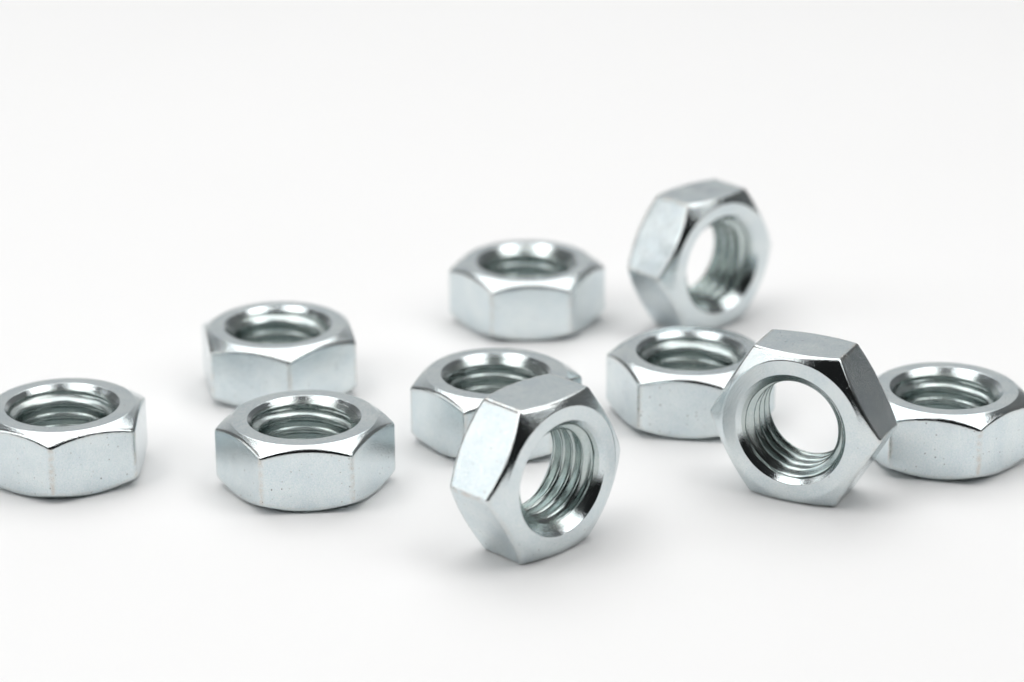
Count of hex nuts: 10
